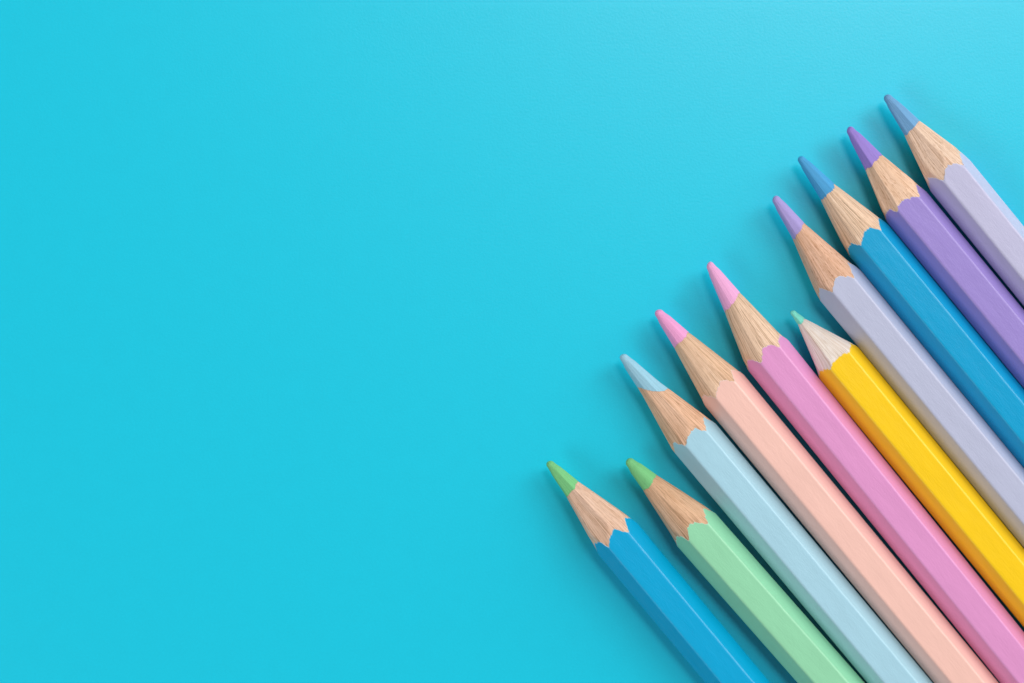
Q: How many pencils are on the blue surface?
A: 10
